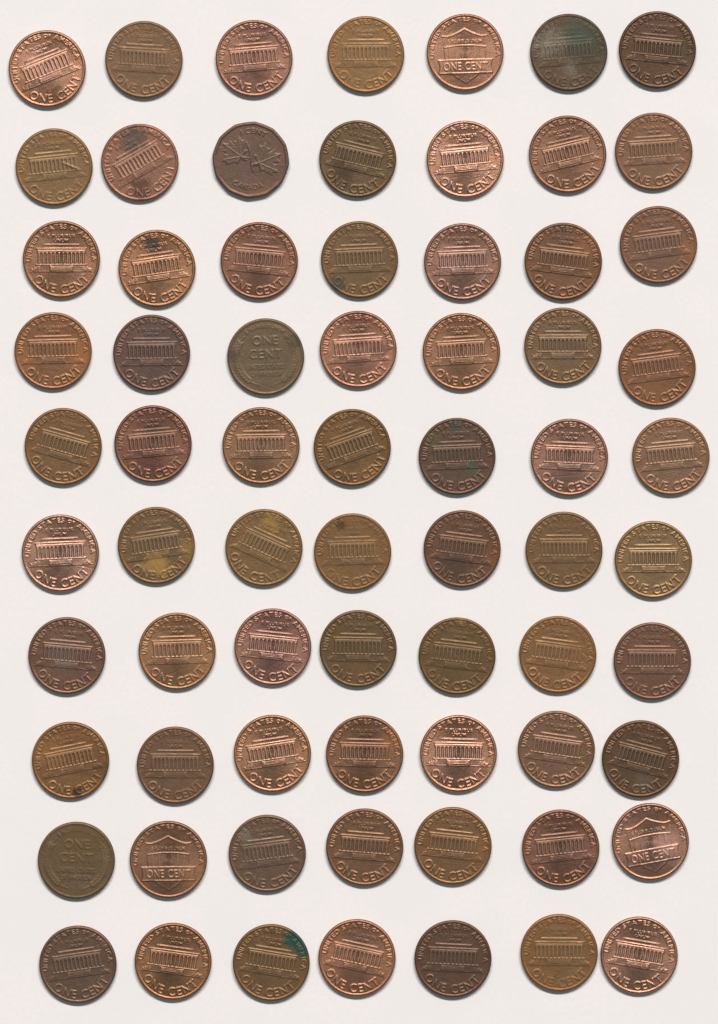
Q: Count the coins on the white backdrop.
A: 70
